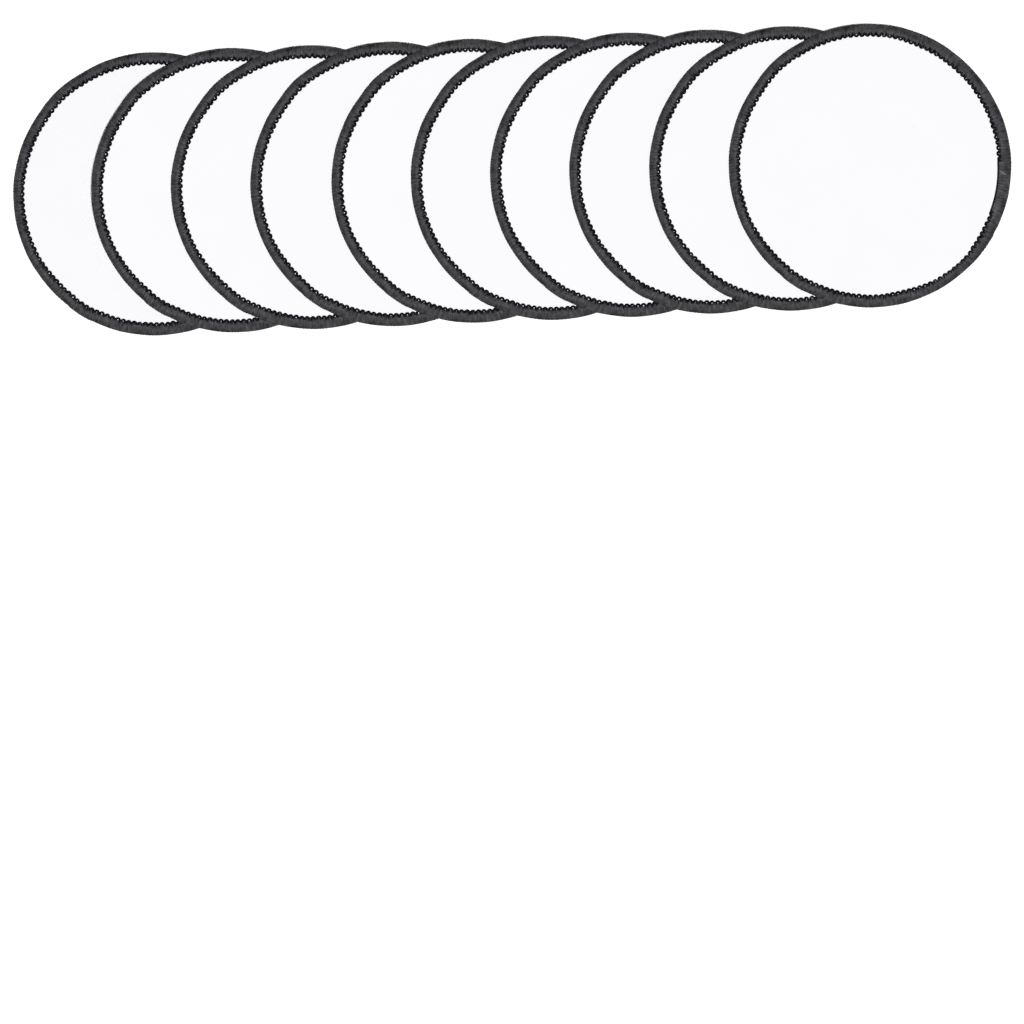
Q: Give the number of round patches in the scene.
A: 10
